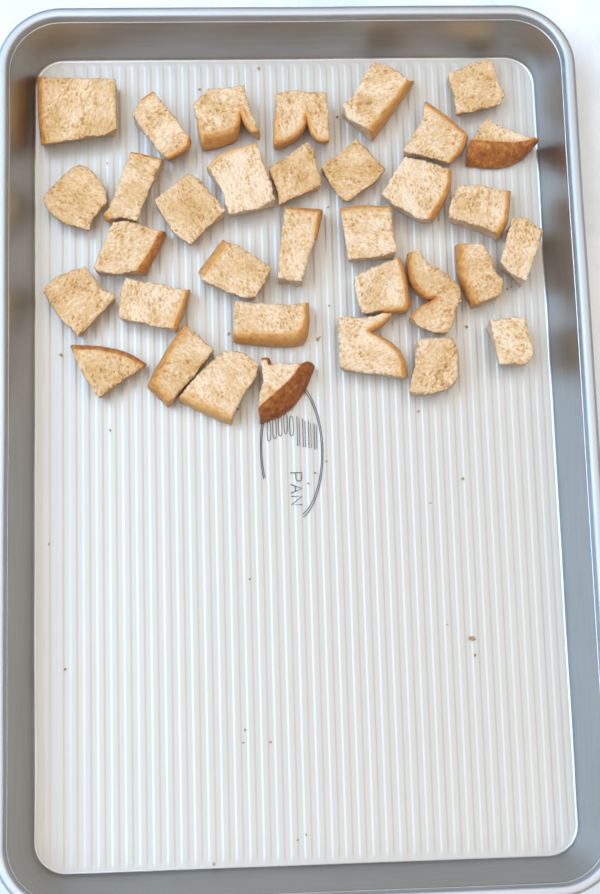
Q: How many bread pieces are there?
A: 34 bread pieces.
